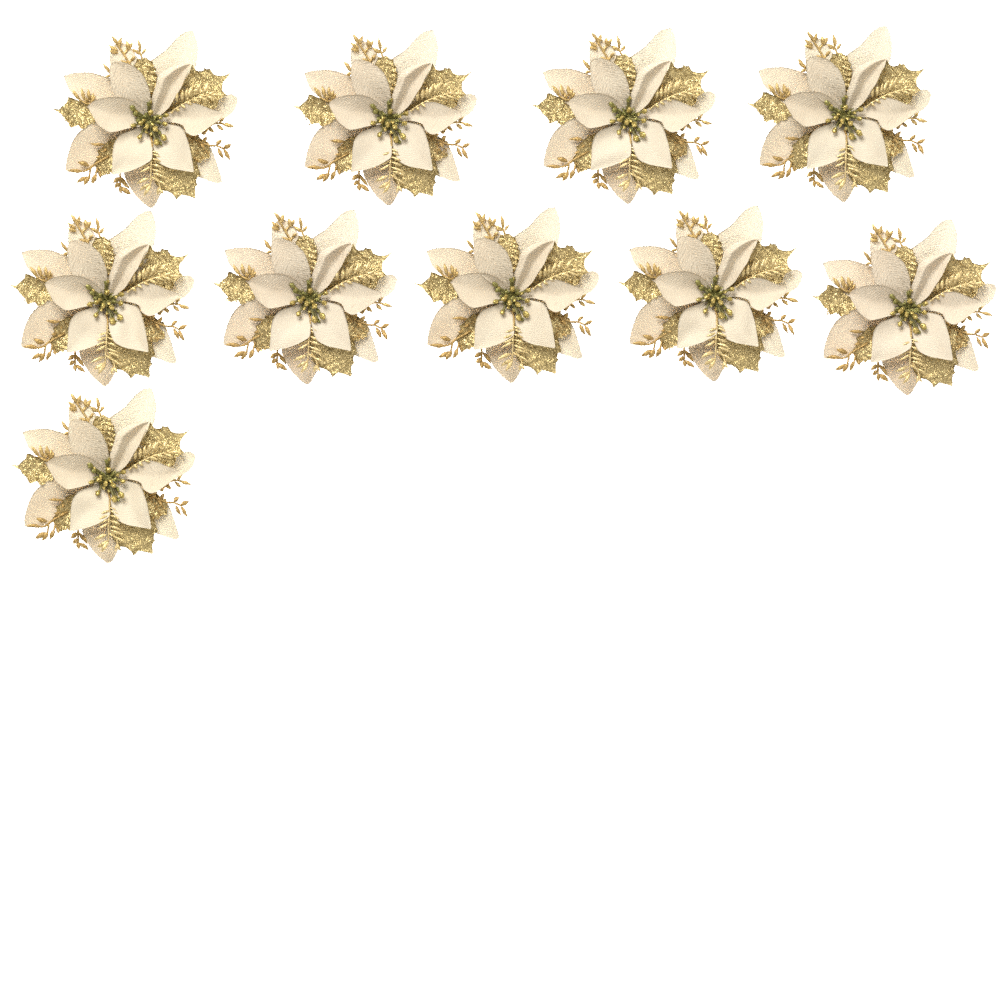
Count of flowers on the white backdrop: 10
